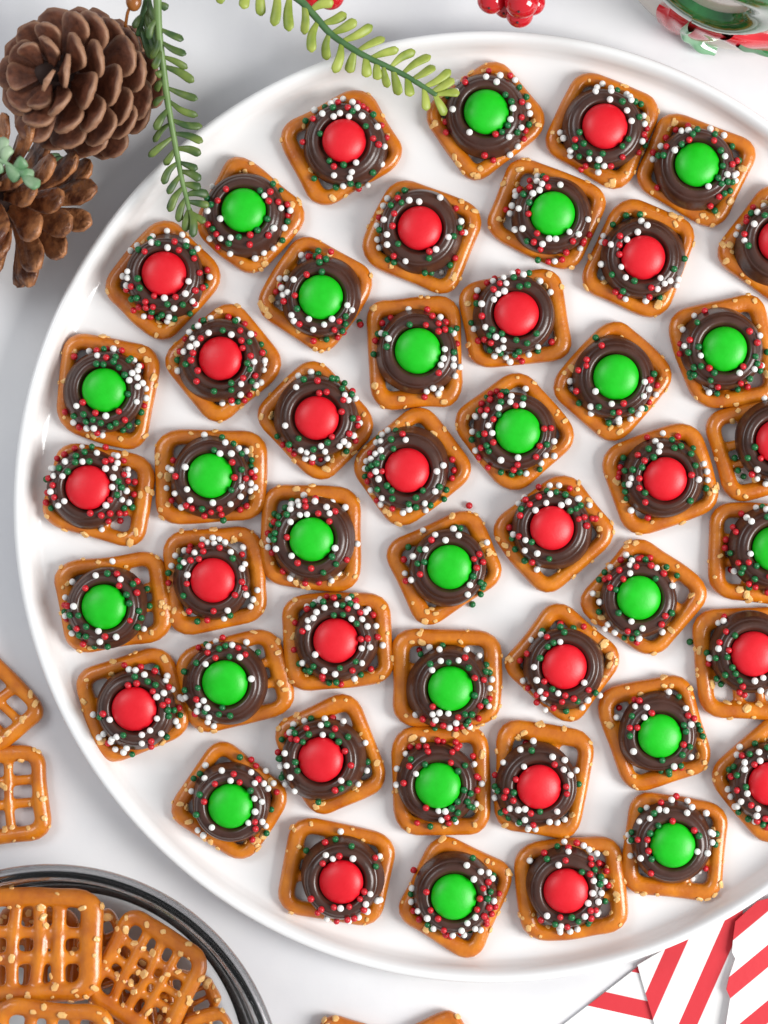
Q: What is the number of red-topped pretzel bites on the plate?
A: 24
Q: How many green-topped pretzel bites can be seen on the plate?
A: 23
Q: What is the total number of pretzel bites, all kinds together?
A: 47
